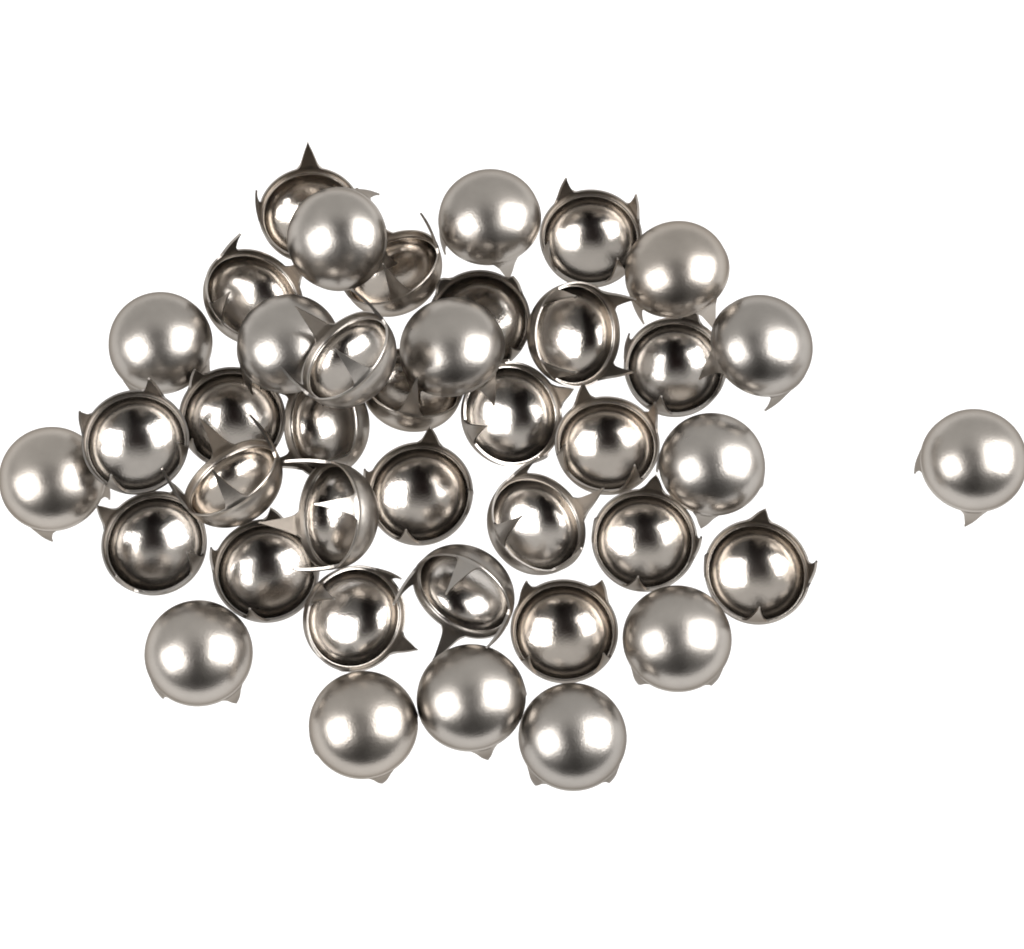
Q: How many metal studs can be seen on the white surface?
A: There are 40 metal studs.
